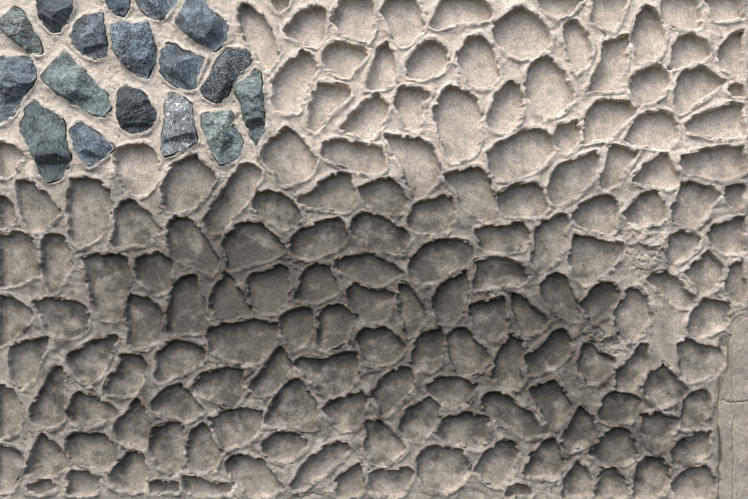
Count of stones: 17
